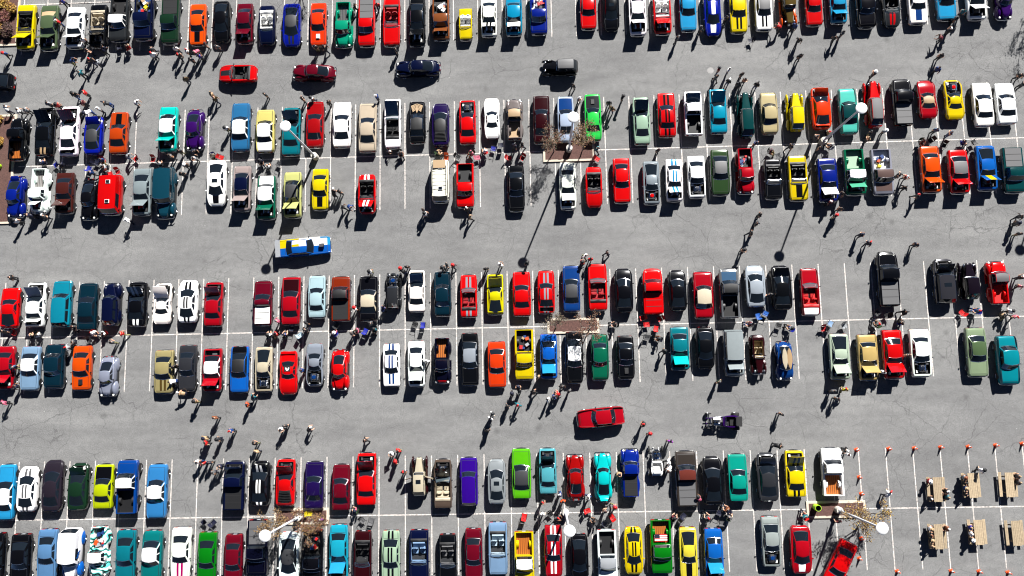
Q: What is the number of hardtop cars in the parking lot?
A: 182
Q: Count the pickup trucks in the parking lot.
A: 36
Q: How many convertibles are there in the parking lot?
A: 24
